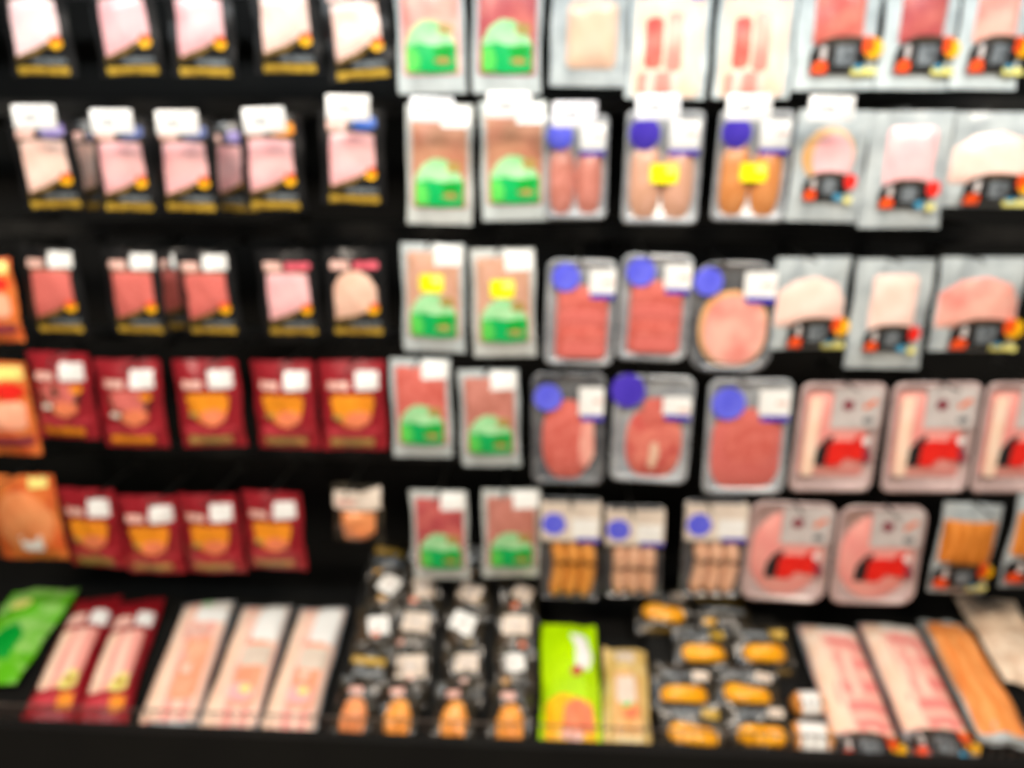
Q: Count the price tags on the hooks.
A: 11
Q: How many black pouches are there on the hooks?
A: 18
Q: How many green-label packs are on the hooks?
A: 10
